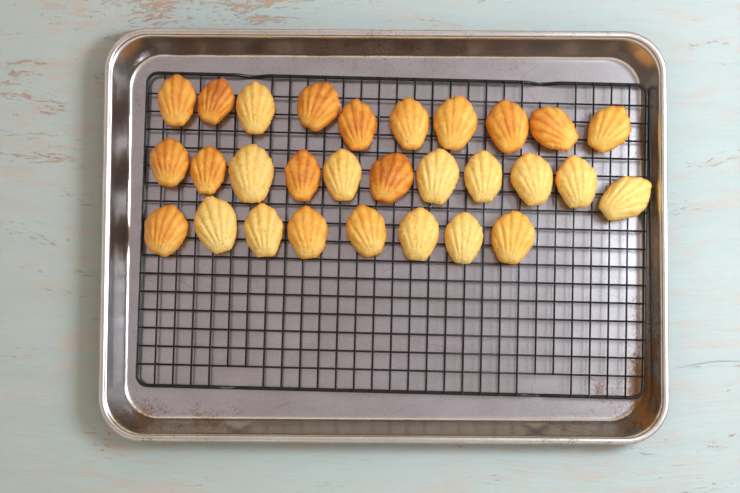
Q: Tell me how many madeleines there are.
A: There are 29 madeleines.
